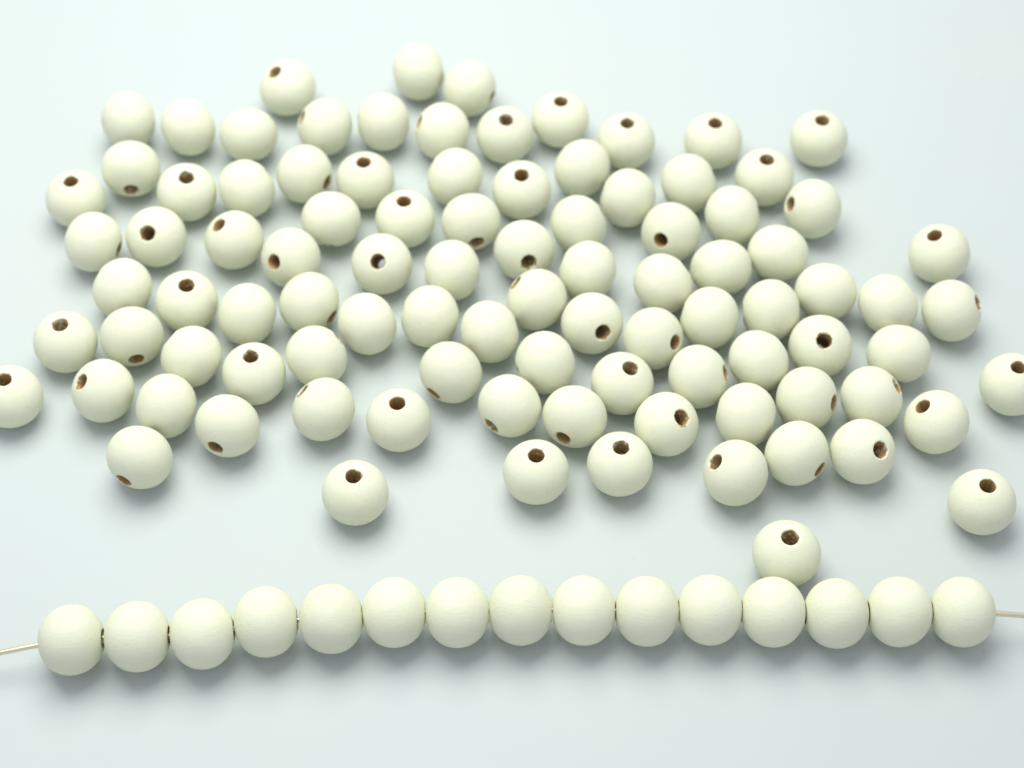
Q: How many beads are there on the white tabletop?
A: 110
